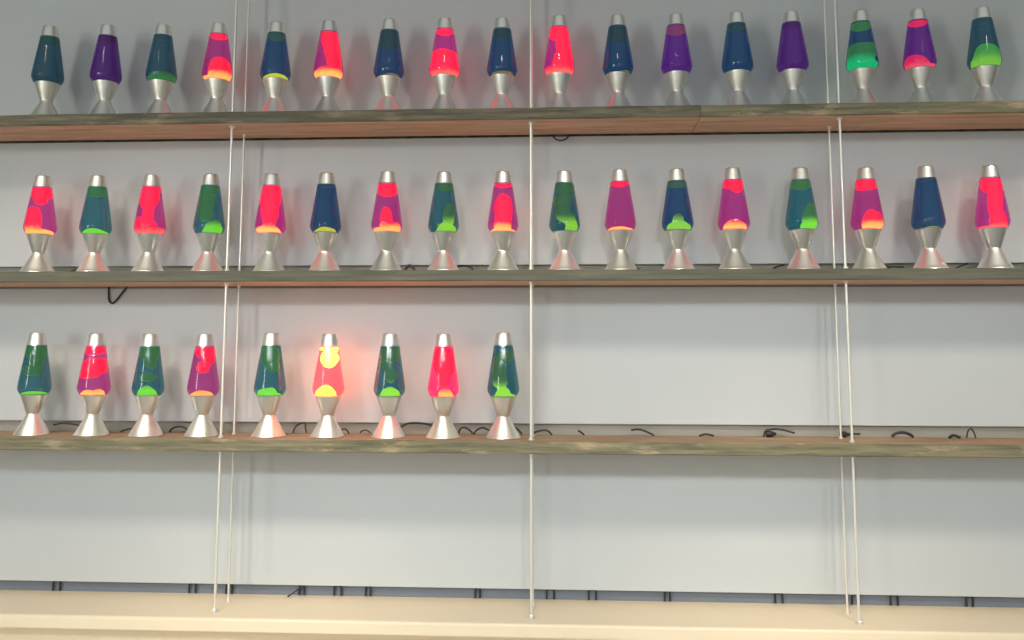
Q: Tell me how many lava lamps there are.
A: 43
